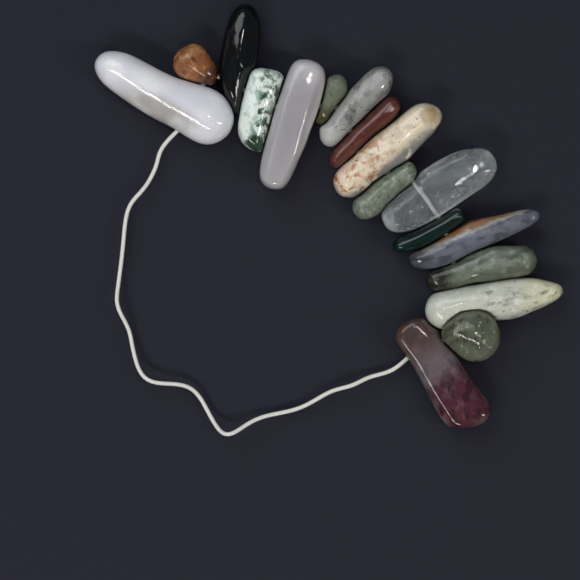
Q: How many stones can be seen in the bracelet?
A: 17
